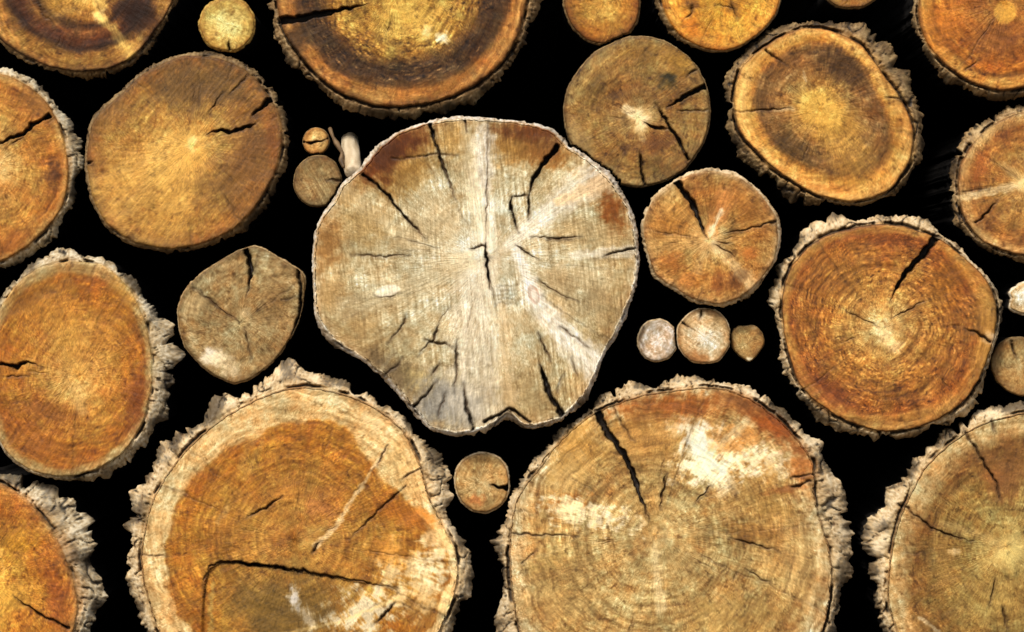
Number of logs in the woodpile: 29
